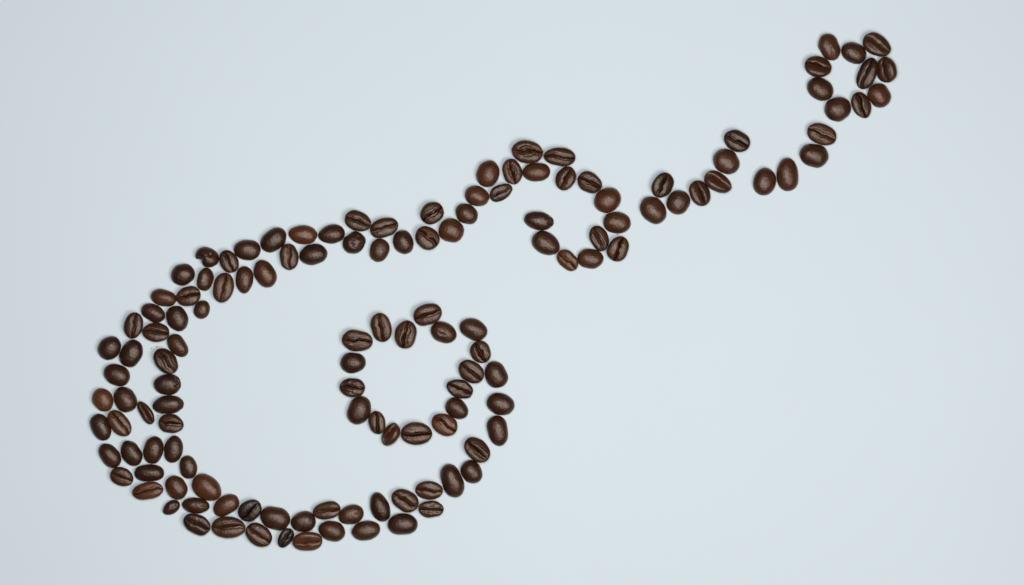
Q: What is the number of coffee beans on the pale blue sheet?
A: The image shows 133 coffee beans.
